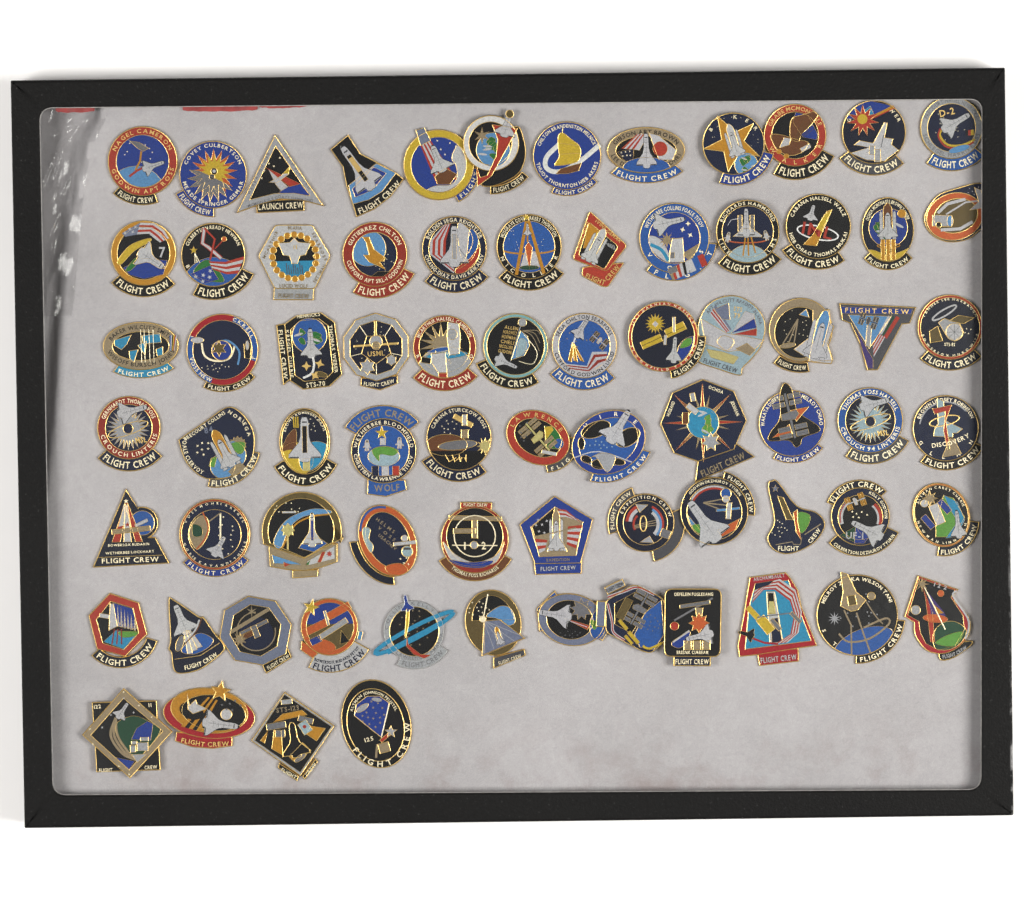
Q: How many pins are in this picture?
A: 74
